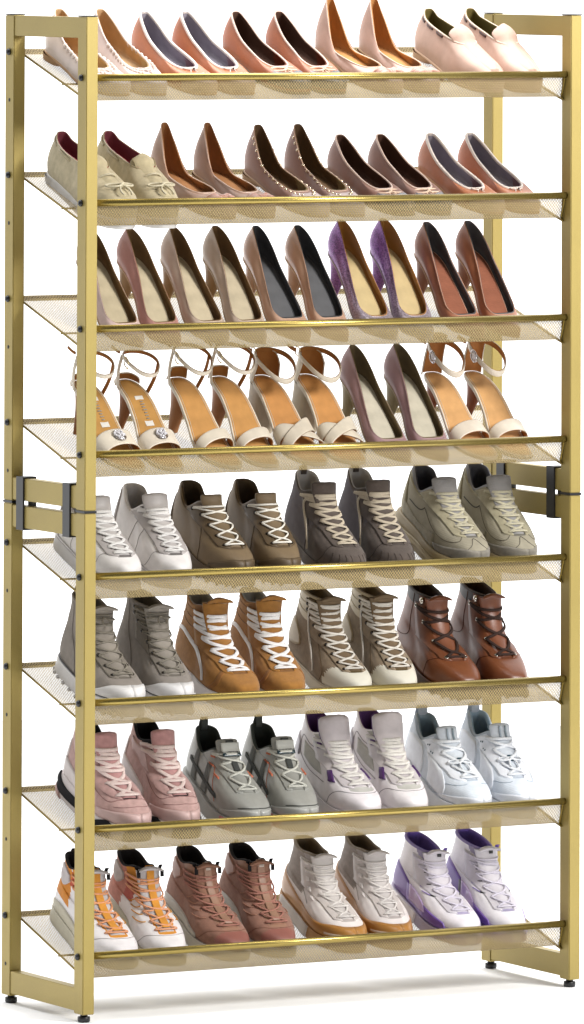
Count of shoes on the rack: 72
